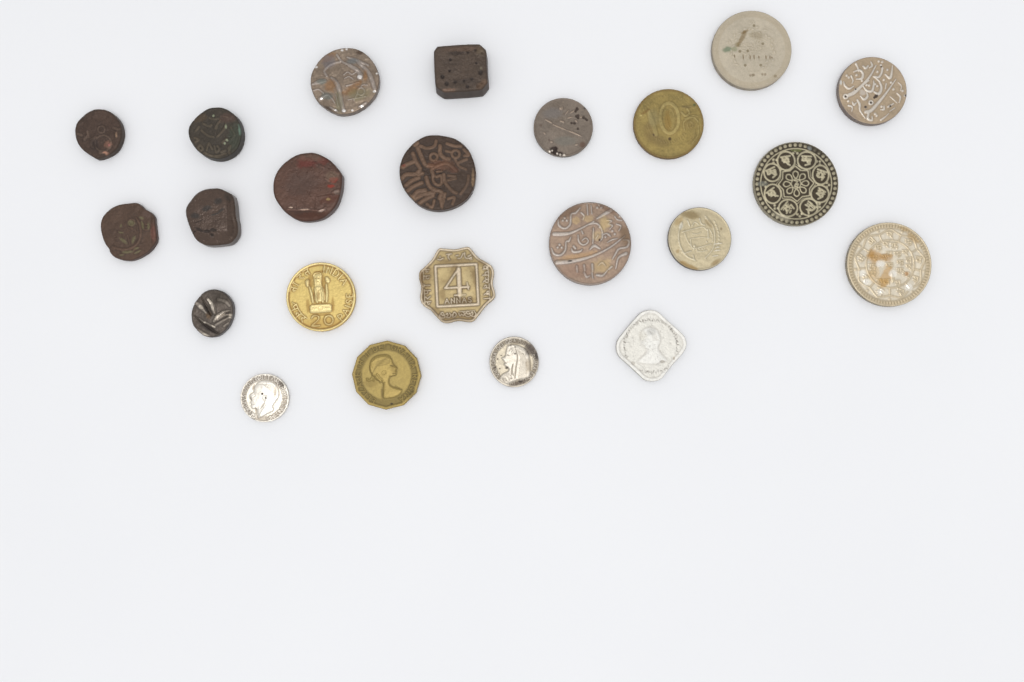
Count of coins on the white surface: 23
